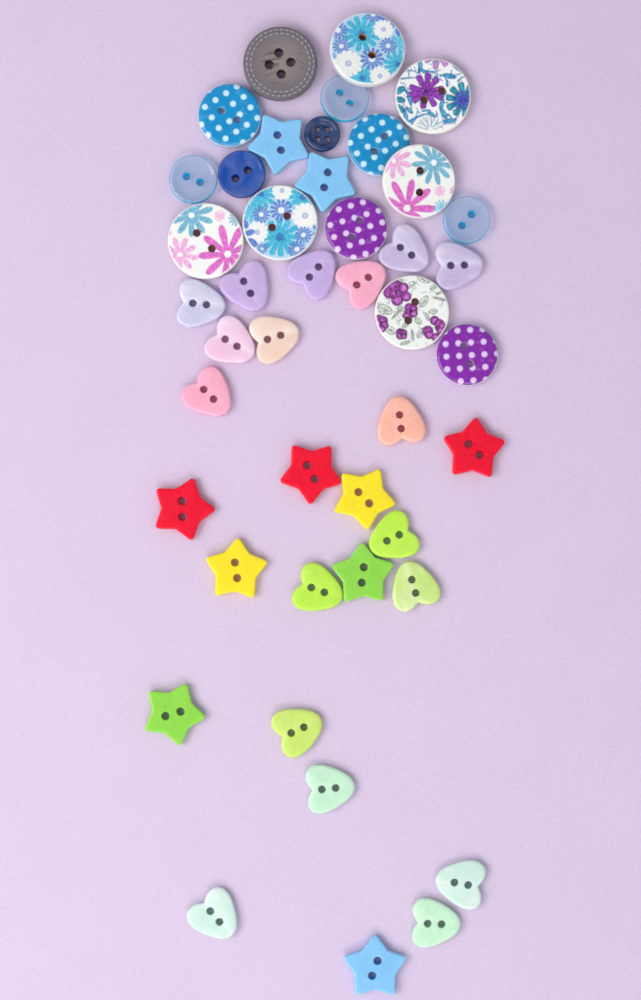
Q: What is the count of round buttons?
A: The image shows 16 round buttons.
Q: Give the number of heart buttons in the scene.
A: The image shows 18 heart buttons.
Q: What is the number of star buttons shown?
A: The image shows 10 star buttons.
